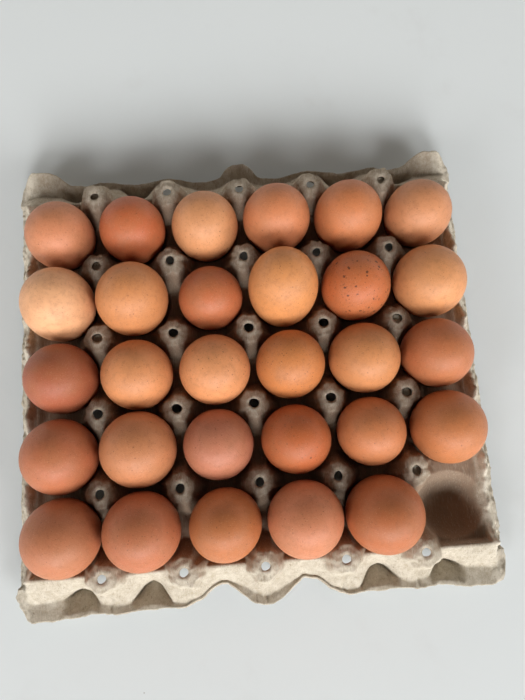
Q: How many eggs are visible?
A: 29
